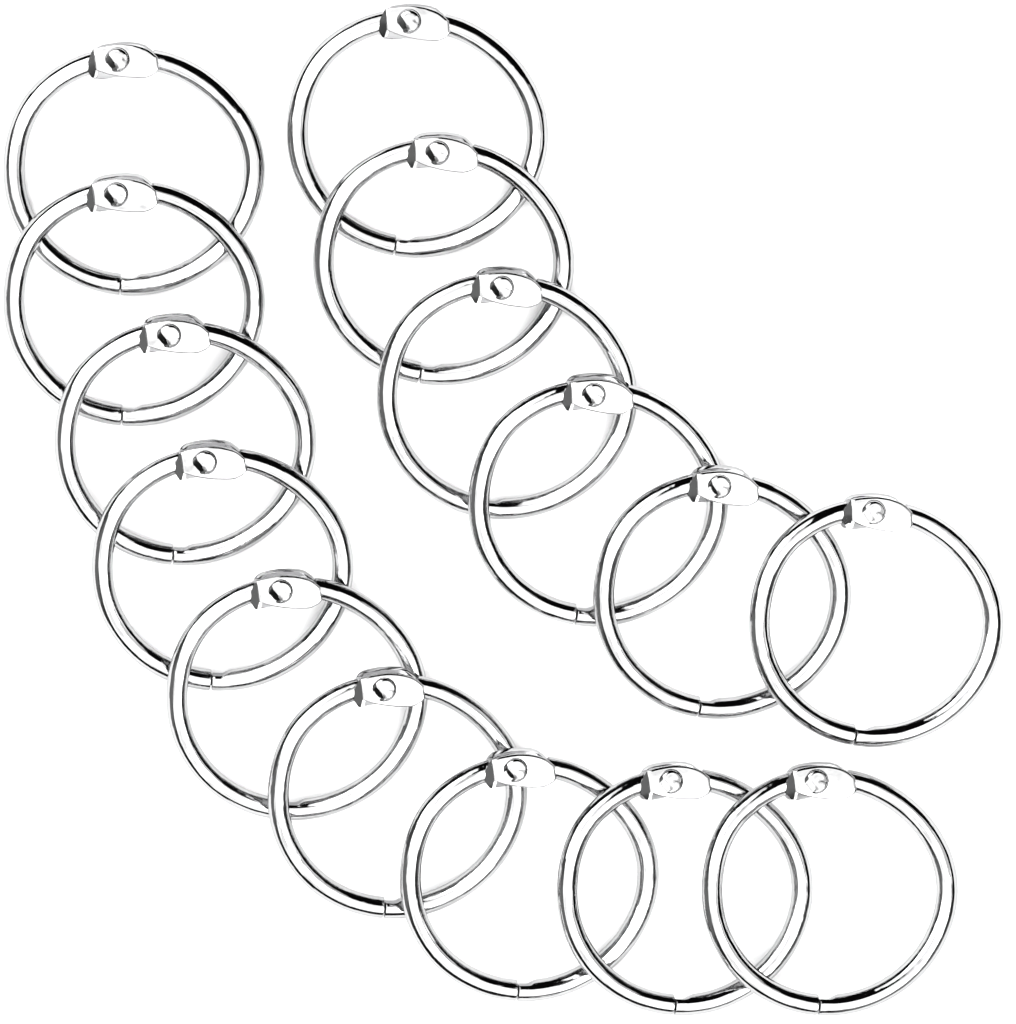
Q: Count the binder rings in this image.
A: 15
